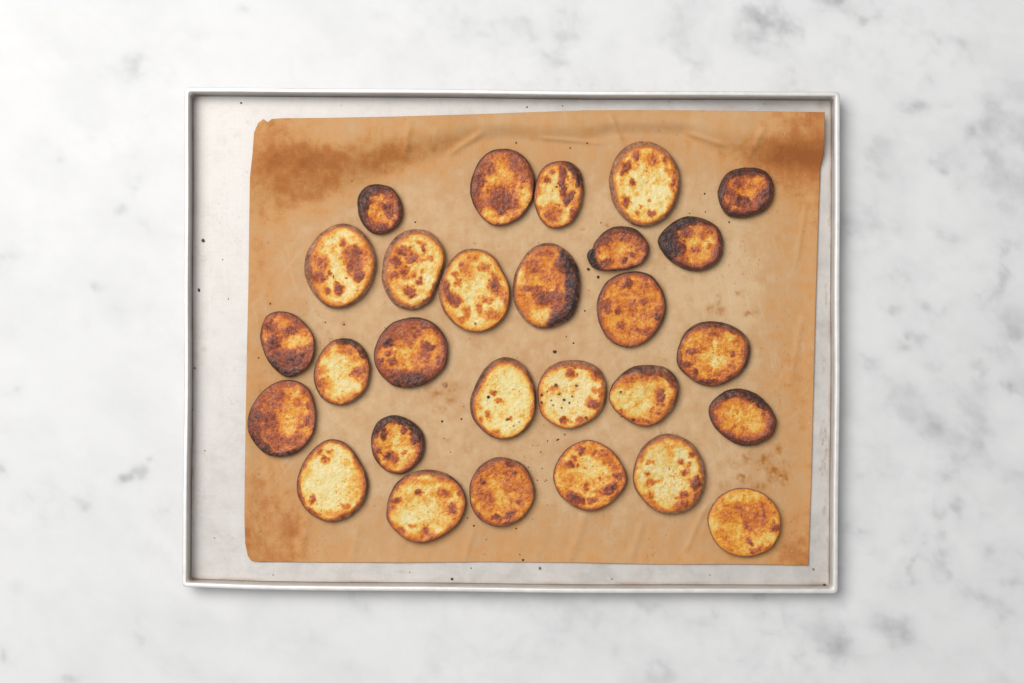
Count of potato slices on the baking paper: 28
